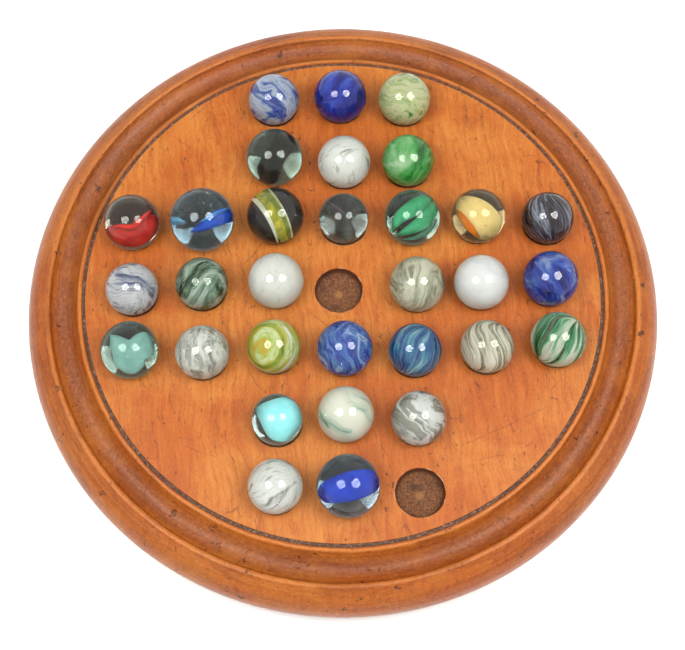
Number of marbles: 31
